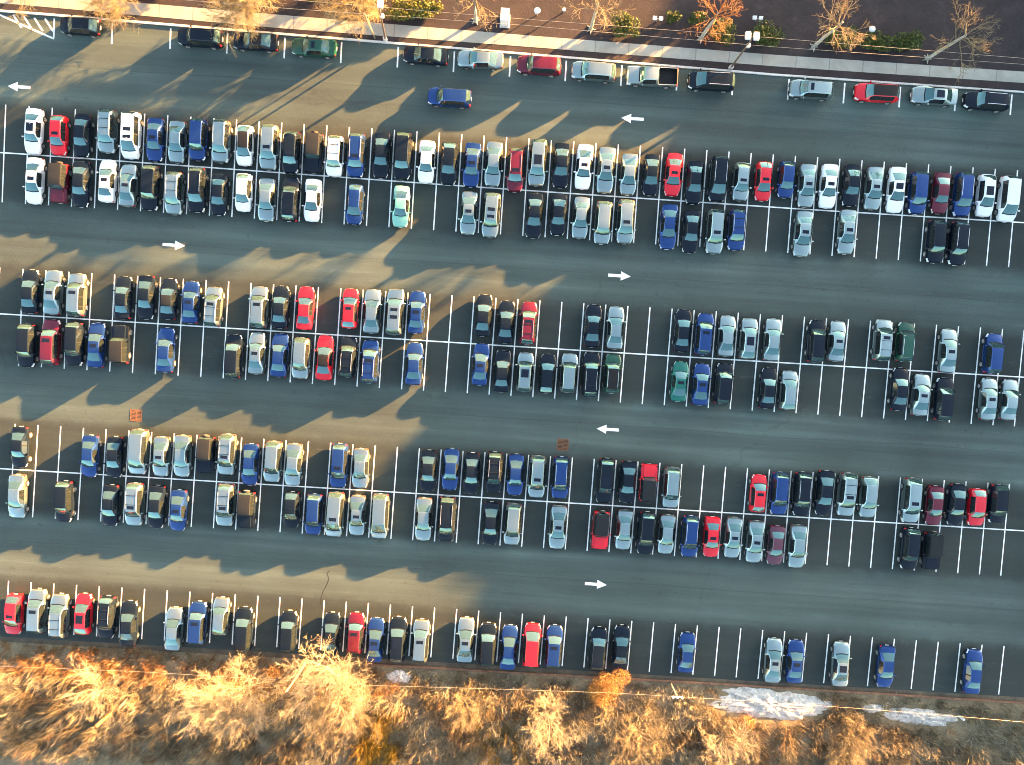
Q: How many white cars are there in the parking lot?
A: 14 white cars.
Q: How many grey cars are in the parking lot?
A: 81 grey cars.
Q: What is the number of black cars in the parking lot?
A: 80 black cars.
